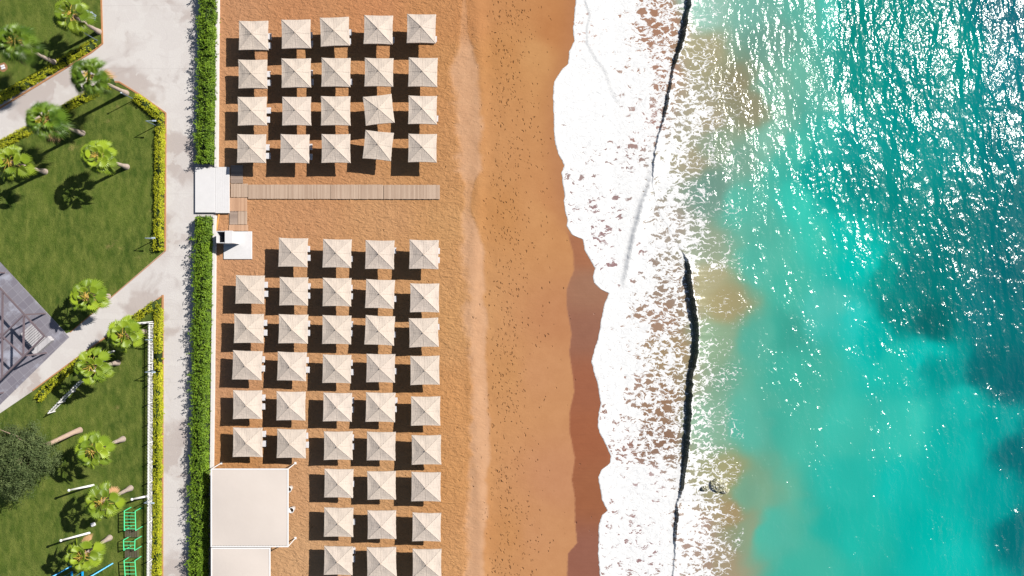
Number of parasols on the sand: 58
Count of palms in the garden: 12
